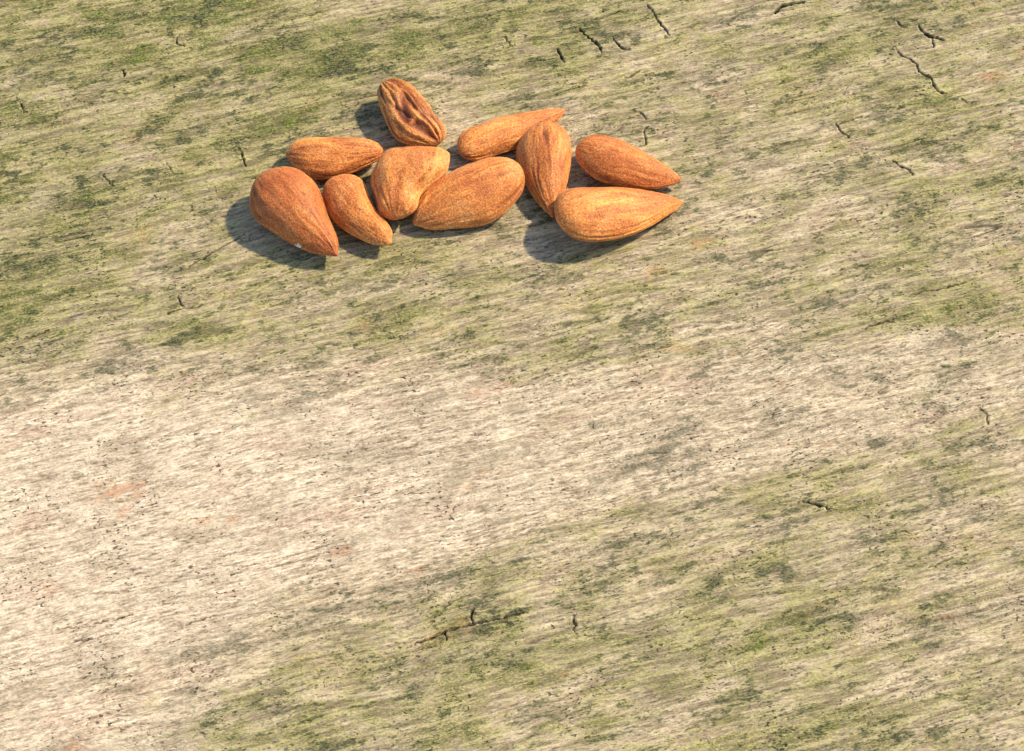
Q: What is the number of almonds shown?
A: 10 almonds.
